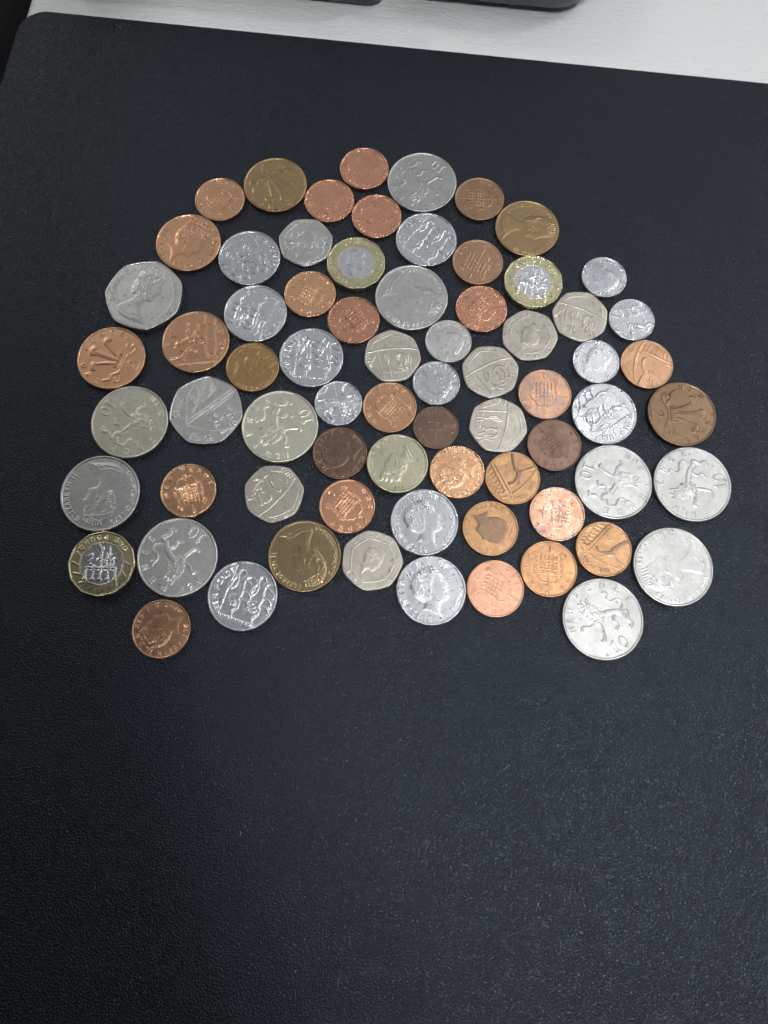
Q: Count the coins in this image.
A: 71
